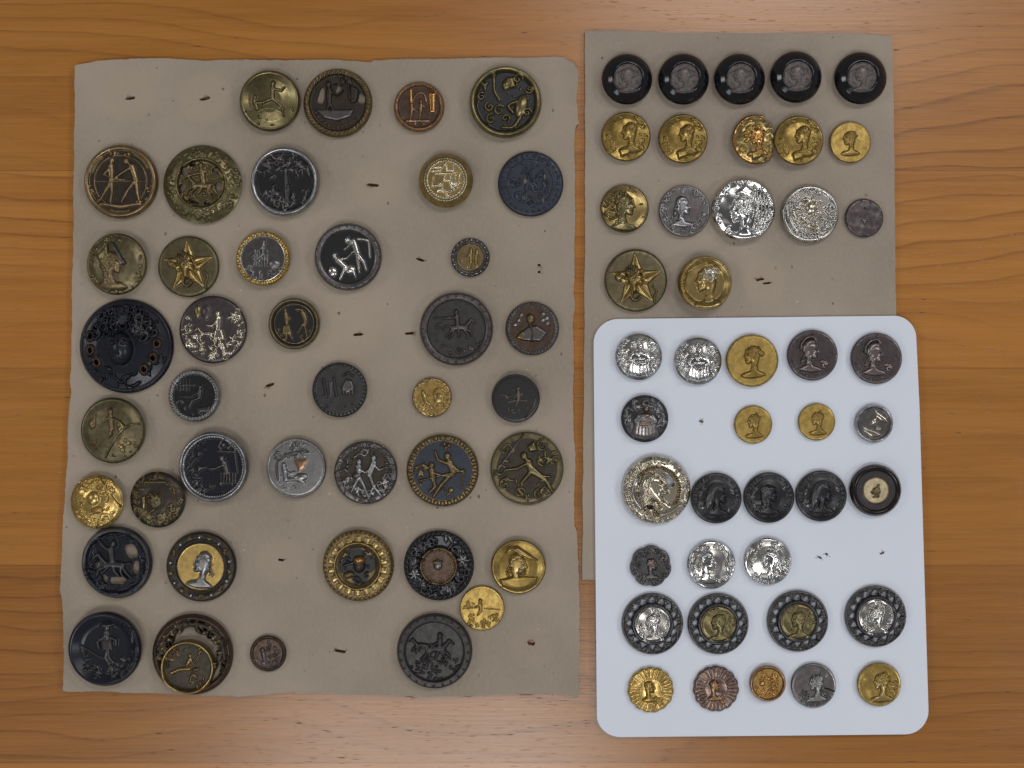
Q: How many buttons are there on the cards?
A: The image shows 84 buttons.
